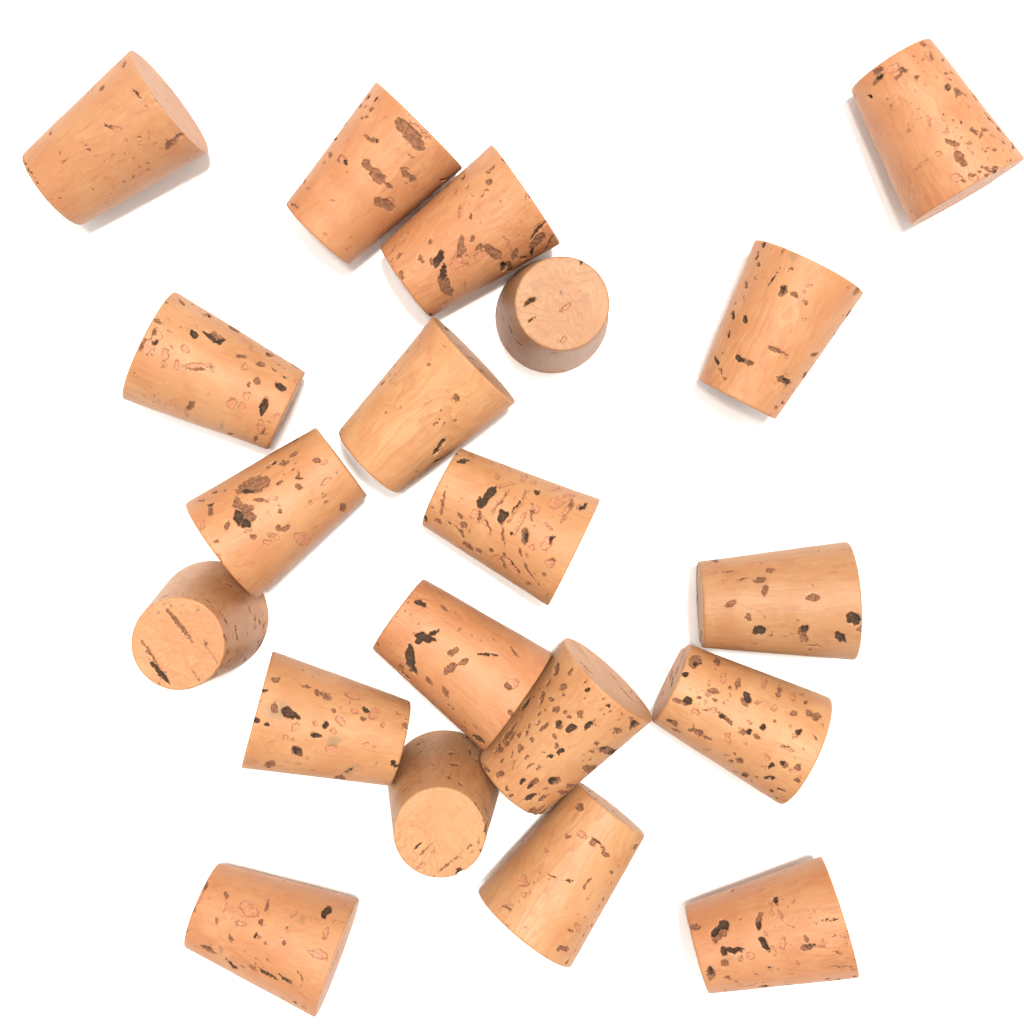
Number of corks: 20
